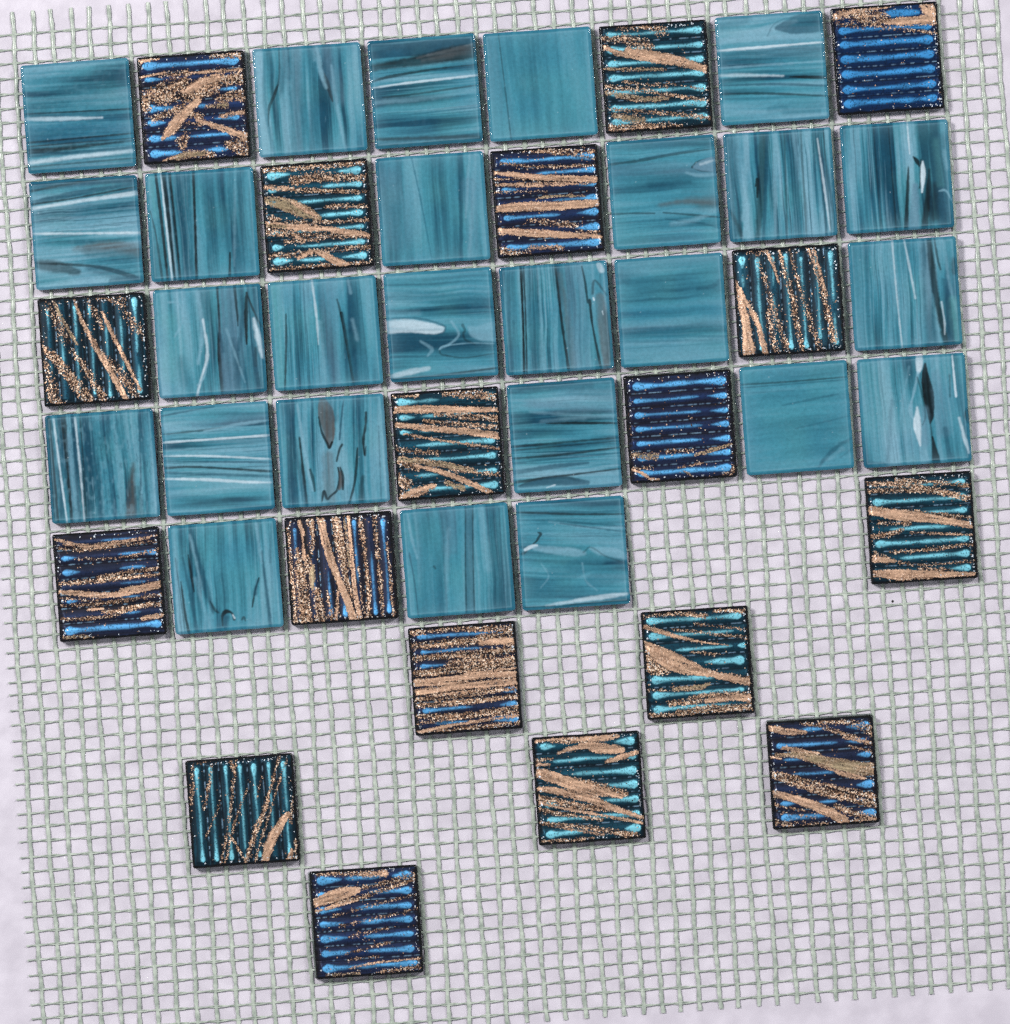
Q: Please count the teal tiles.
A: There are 26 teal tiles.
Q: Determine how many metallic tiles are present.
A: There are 18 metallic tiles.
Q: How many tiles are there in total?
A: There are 44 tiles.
